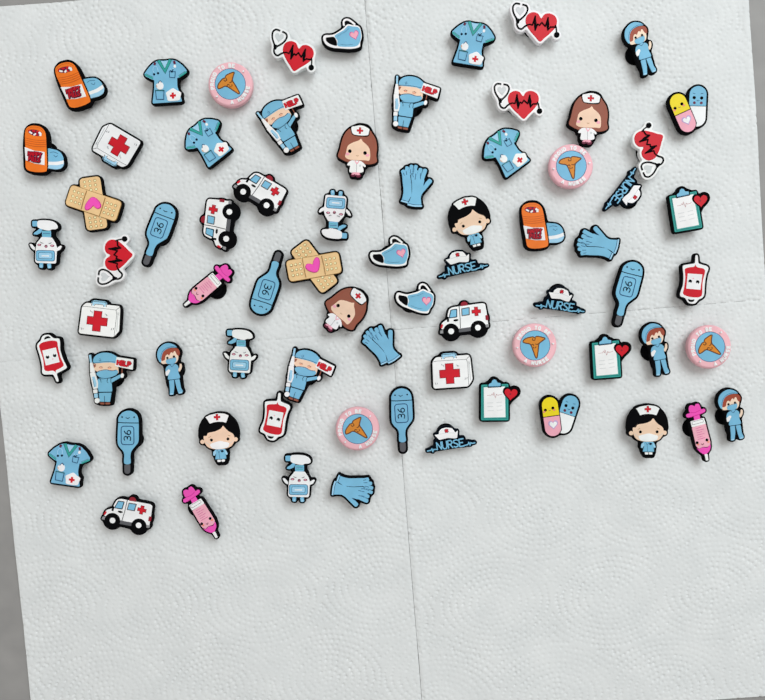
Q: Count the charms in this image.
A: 72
